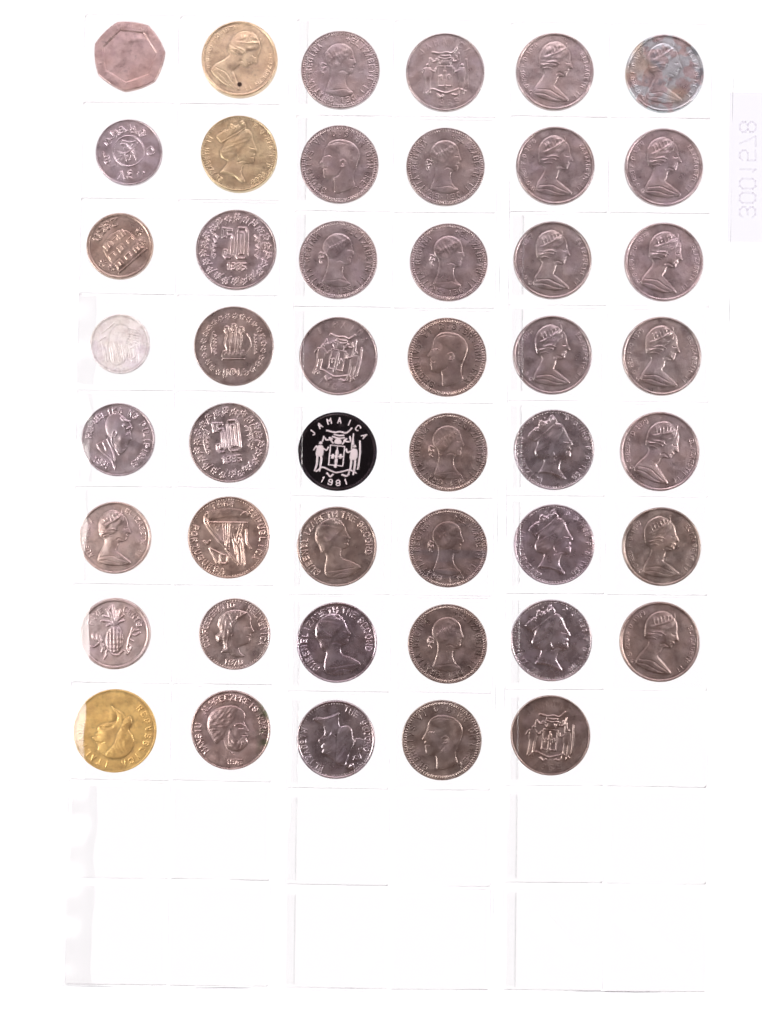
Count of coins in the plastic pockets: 47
